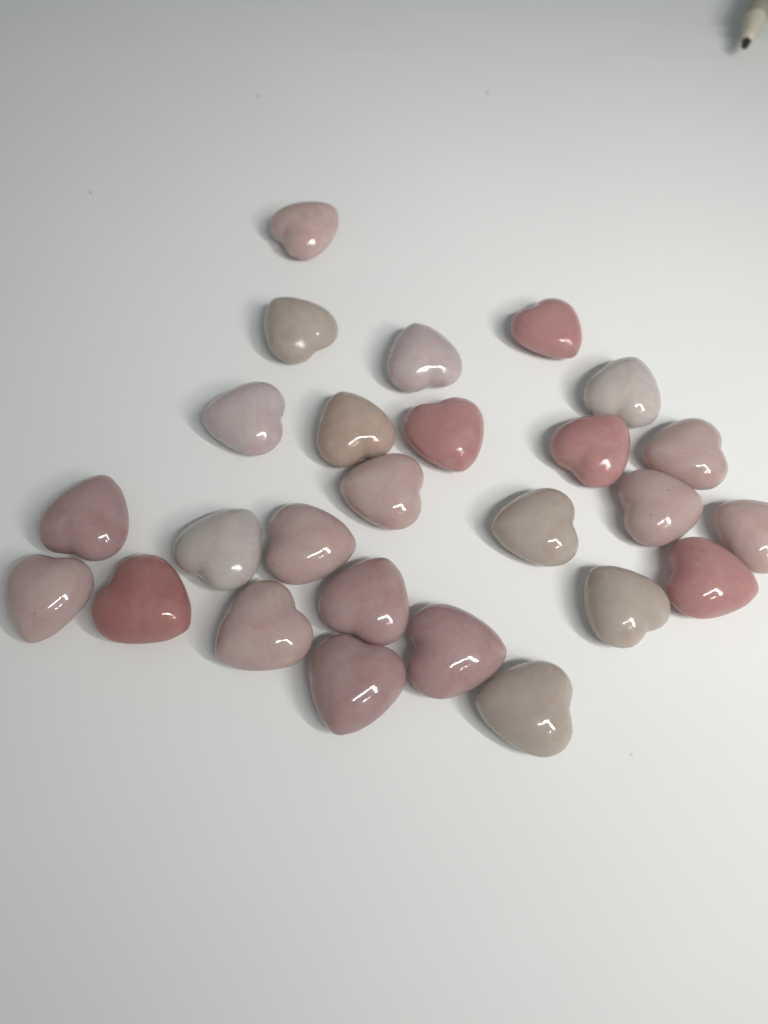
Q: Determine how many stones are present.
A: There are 26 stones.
